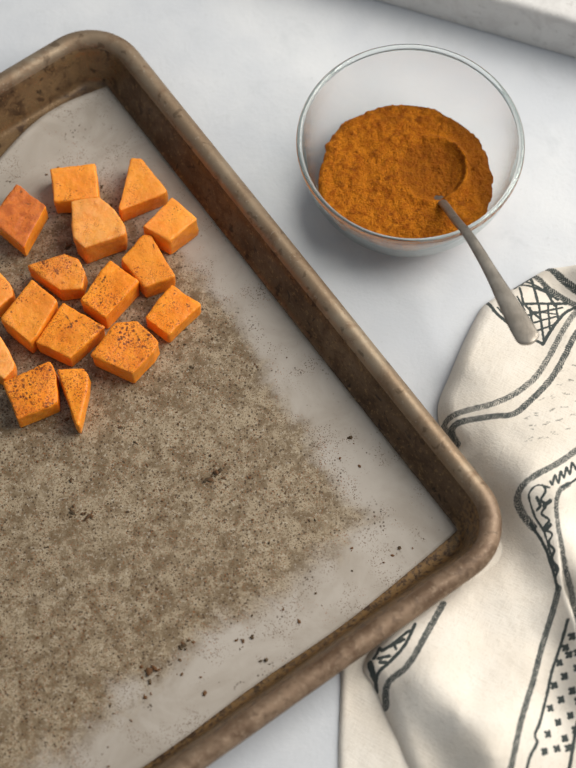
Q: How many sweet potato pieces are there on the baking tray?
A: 16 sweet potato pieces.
